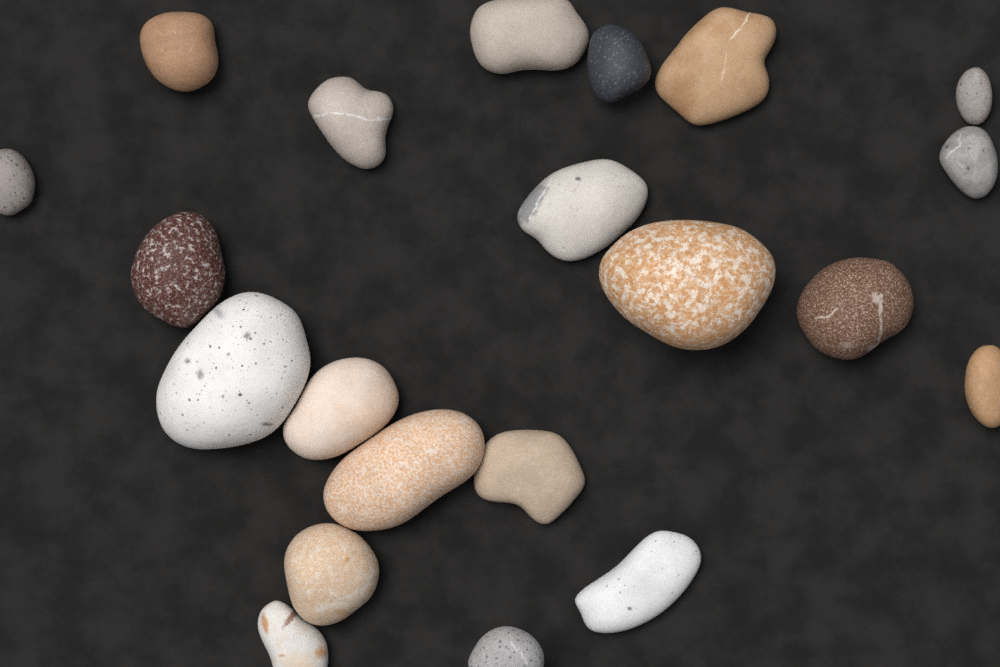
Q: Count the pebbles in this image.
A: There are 21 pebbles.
